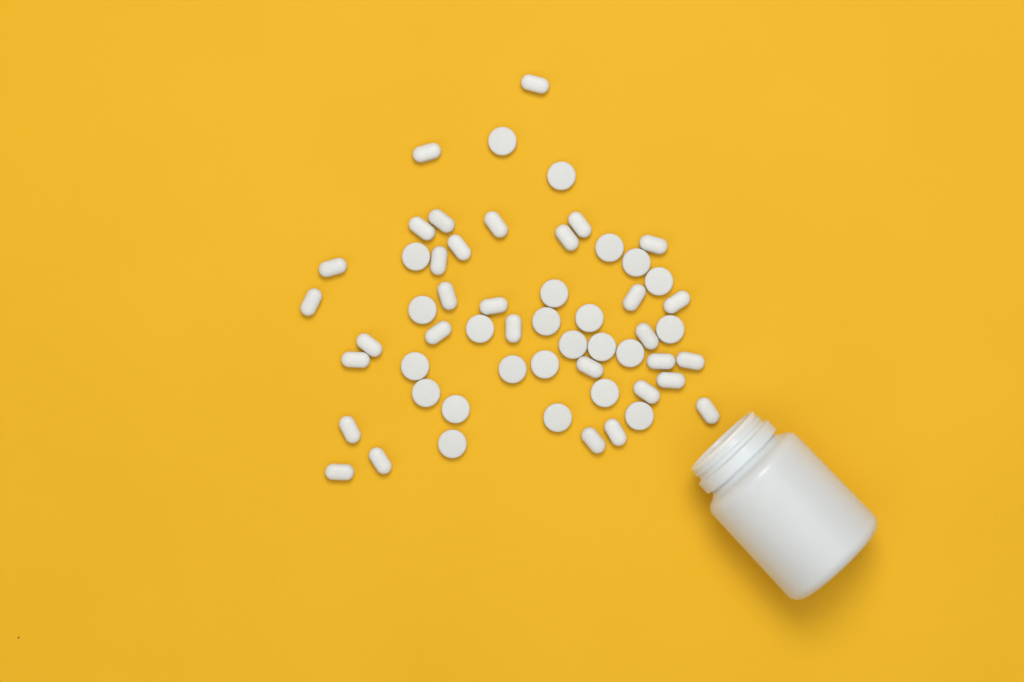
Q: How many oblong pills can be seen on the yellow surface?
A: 32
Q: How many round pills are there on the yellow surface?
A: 24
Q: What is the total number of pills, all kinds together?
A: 56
